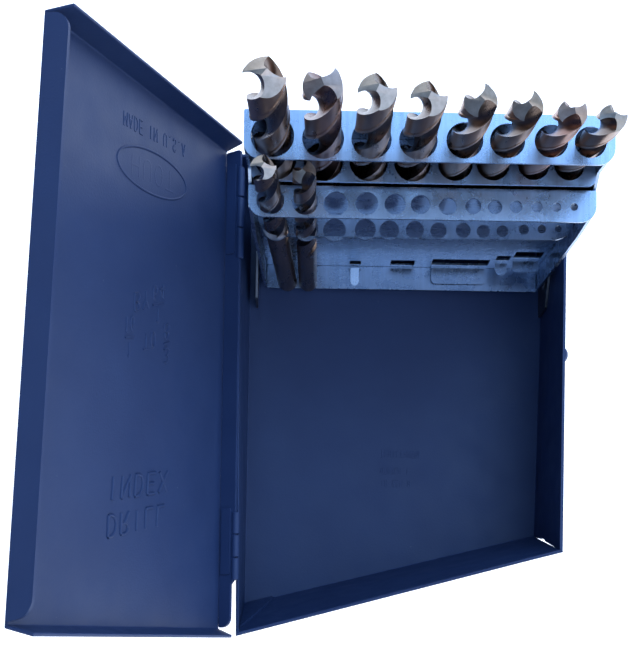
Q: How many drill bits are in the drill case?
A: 10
